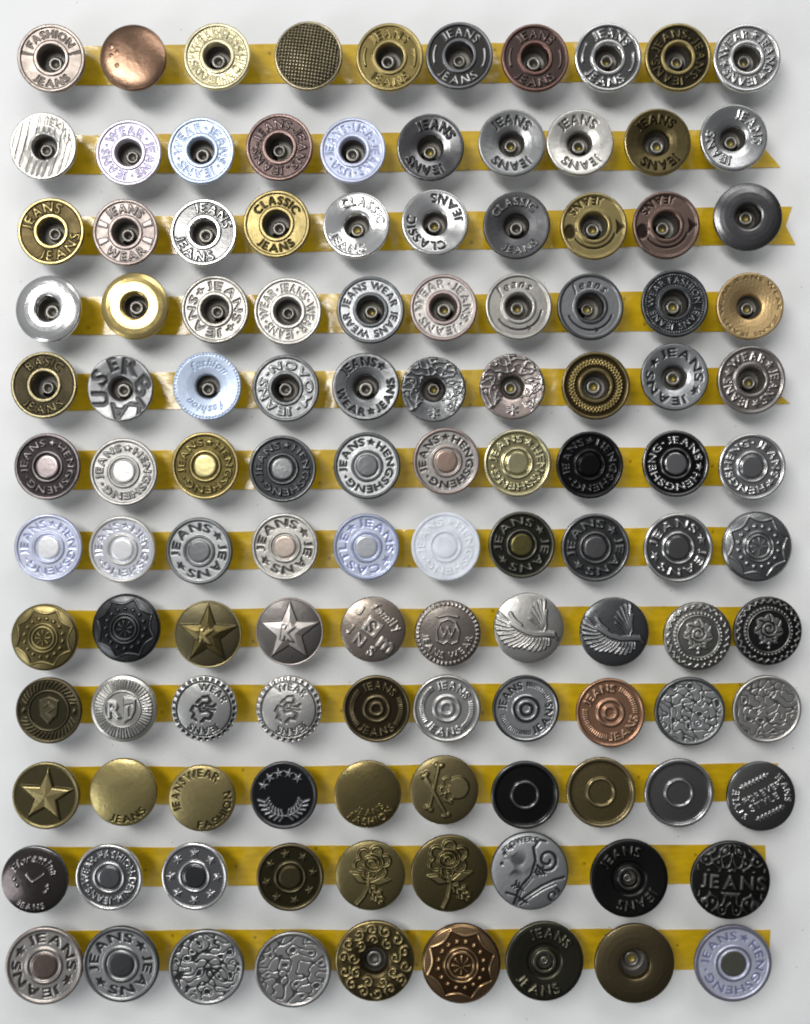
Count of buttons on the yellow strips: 118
